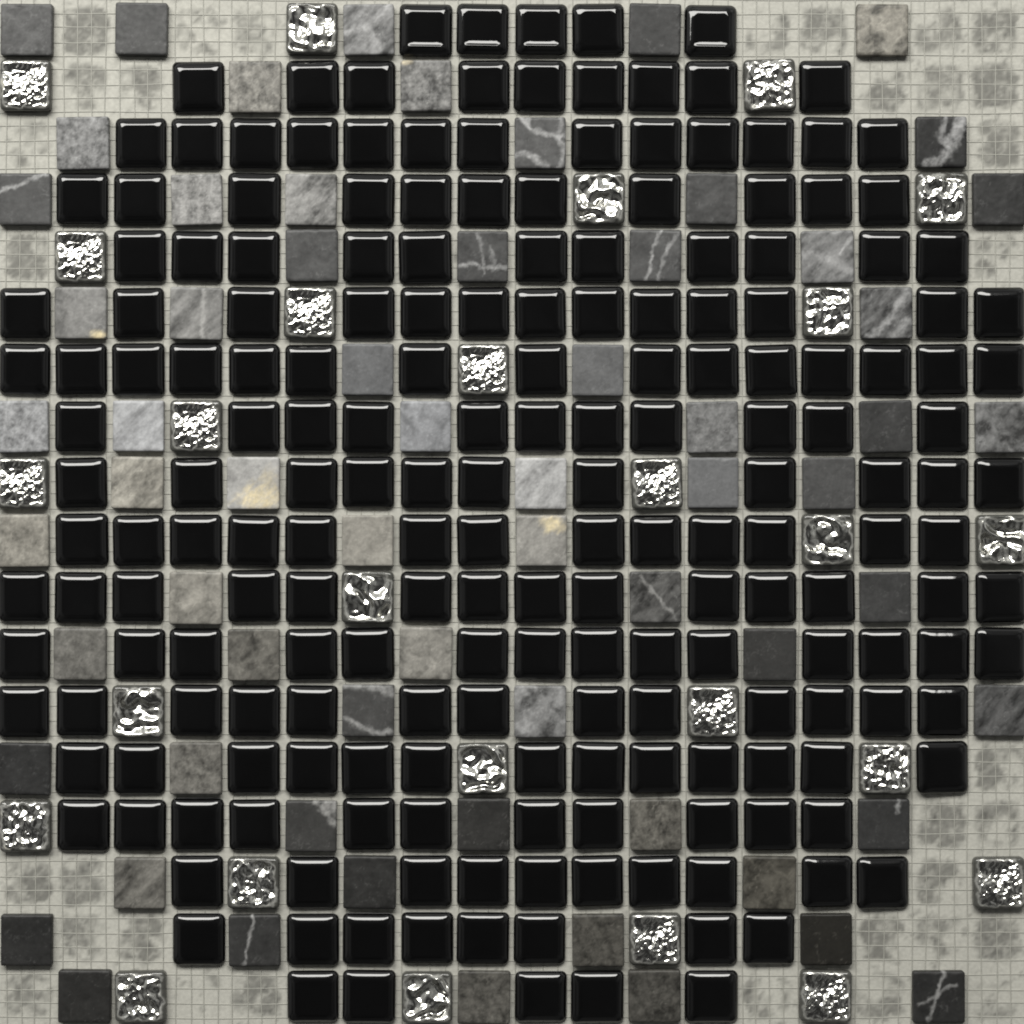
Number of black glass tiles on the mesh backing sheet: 200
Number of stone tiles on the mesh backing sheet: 65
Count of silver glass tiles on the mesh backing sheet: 26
